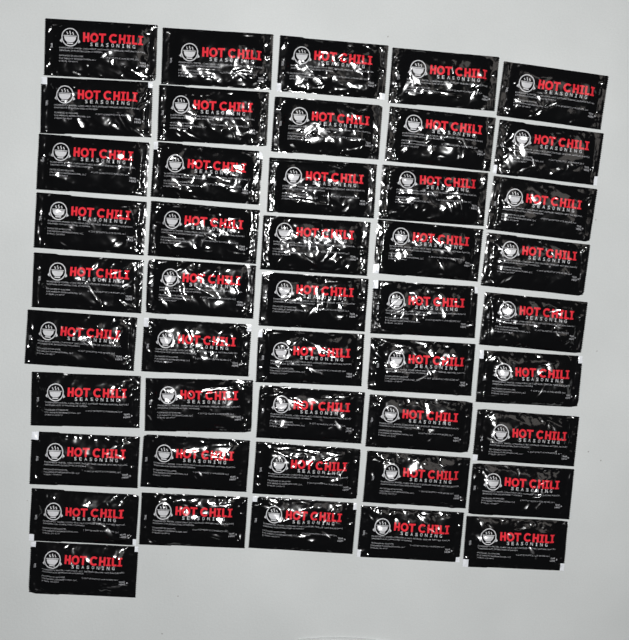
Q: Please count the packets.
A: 46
